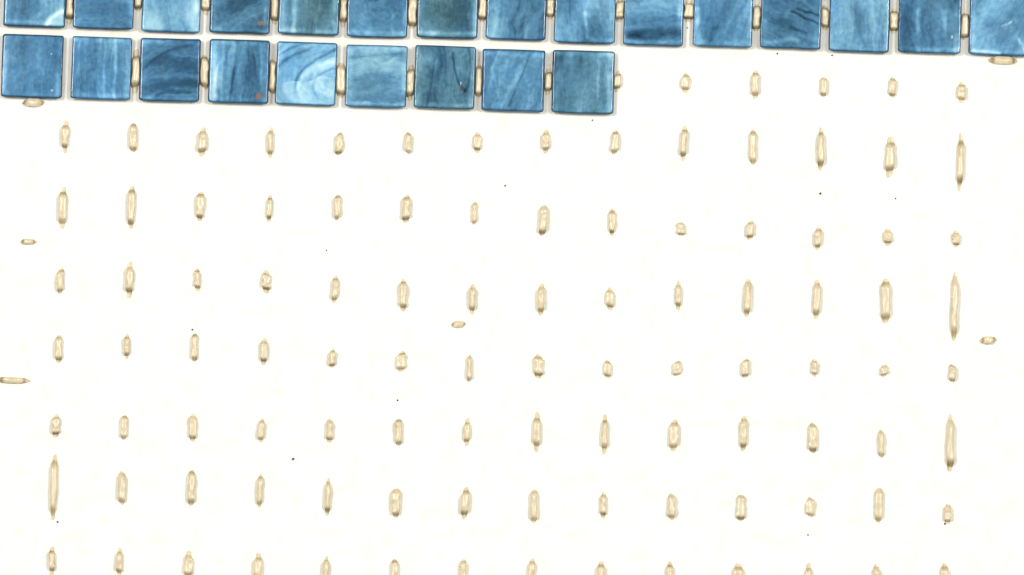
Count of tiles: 24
